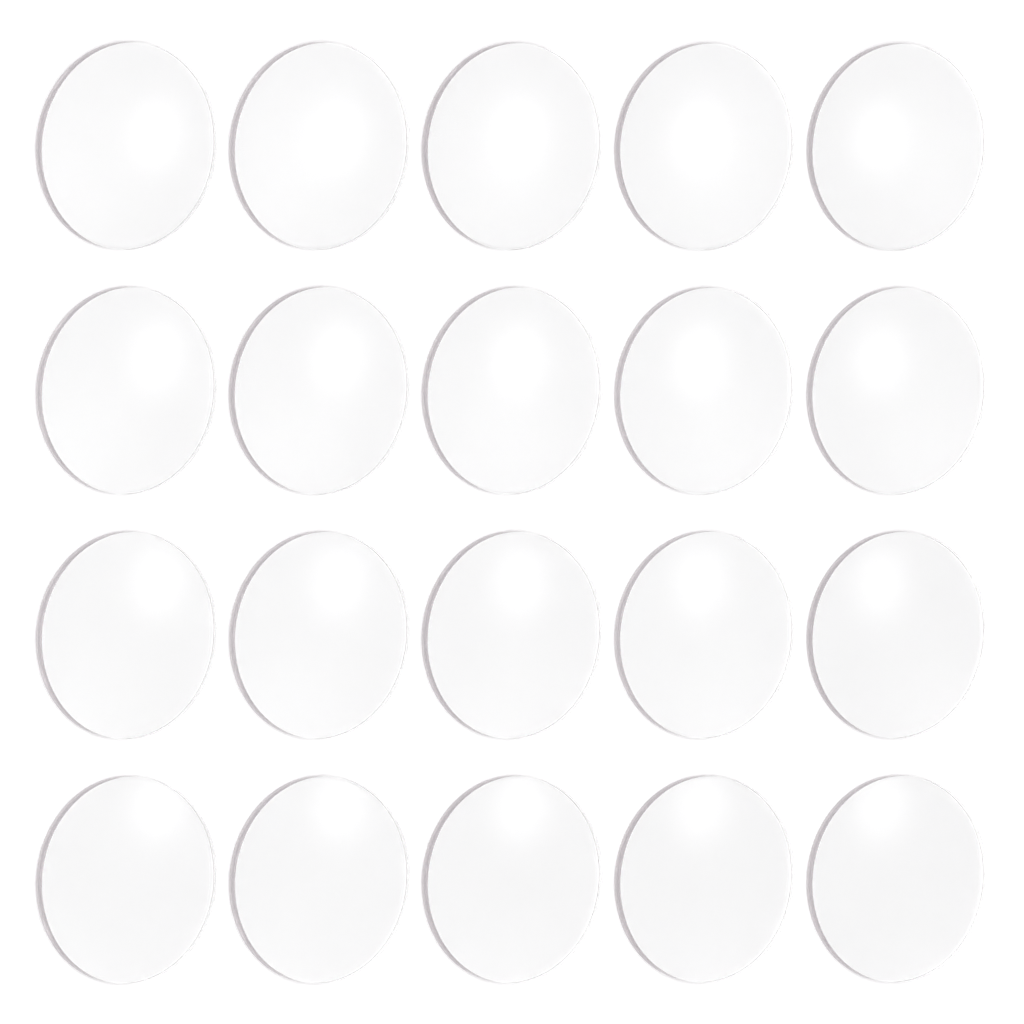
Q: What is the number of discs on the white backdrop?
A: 20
